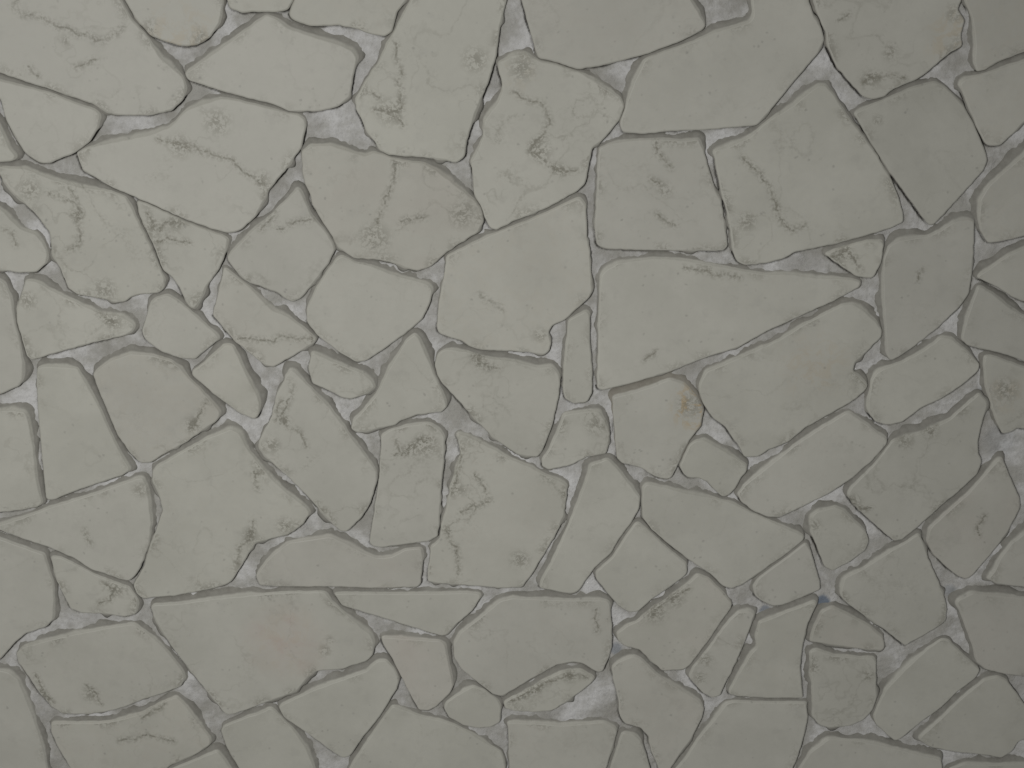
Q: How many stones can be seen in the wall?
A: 94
